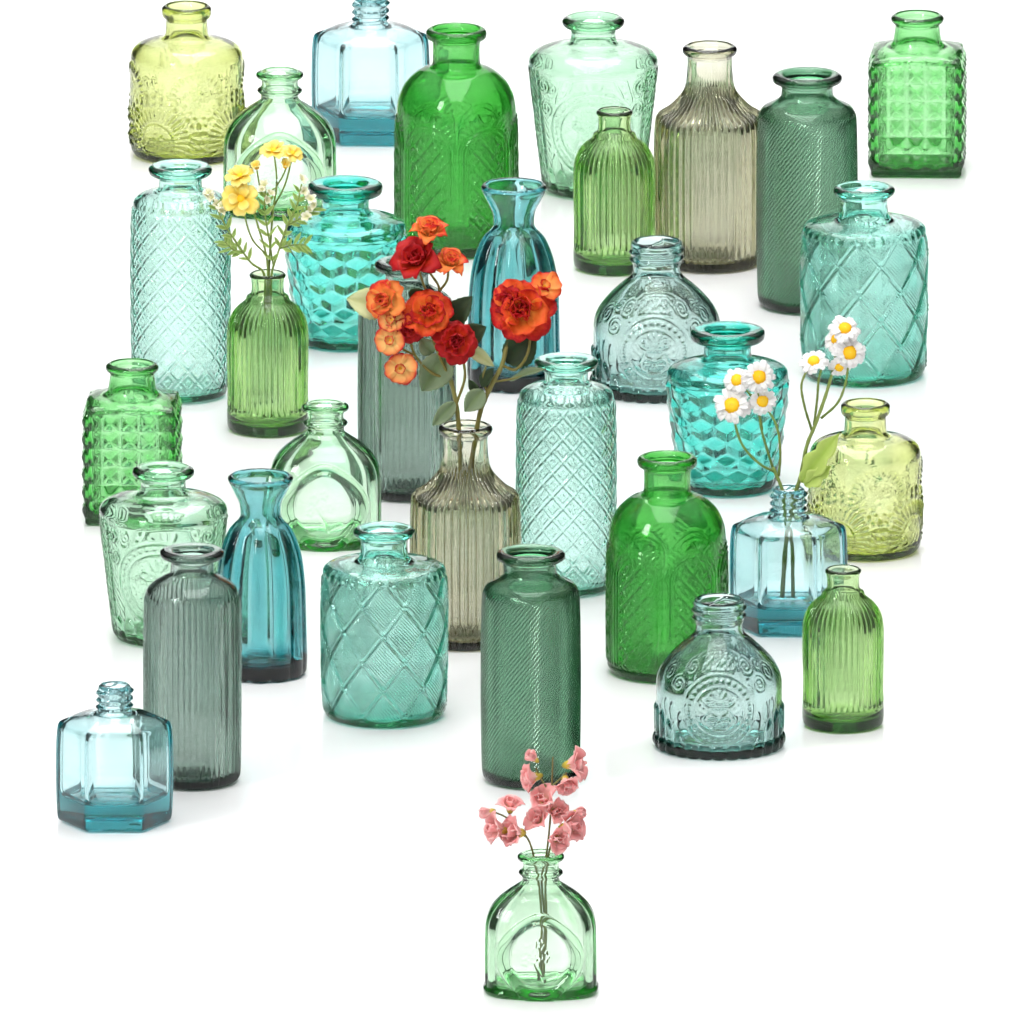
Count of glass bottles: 33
